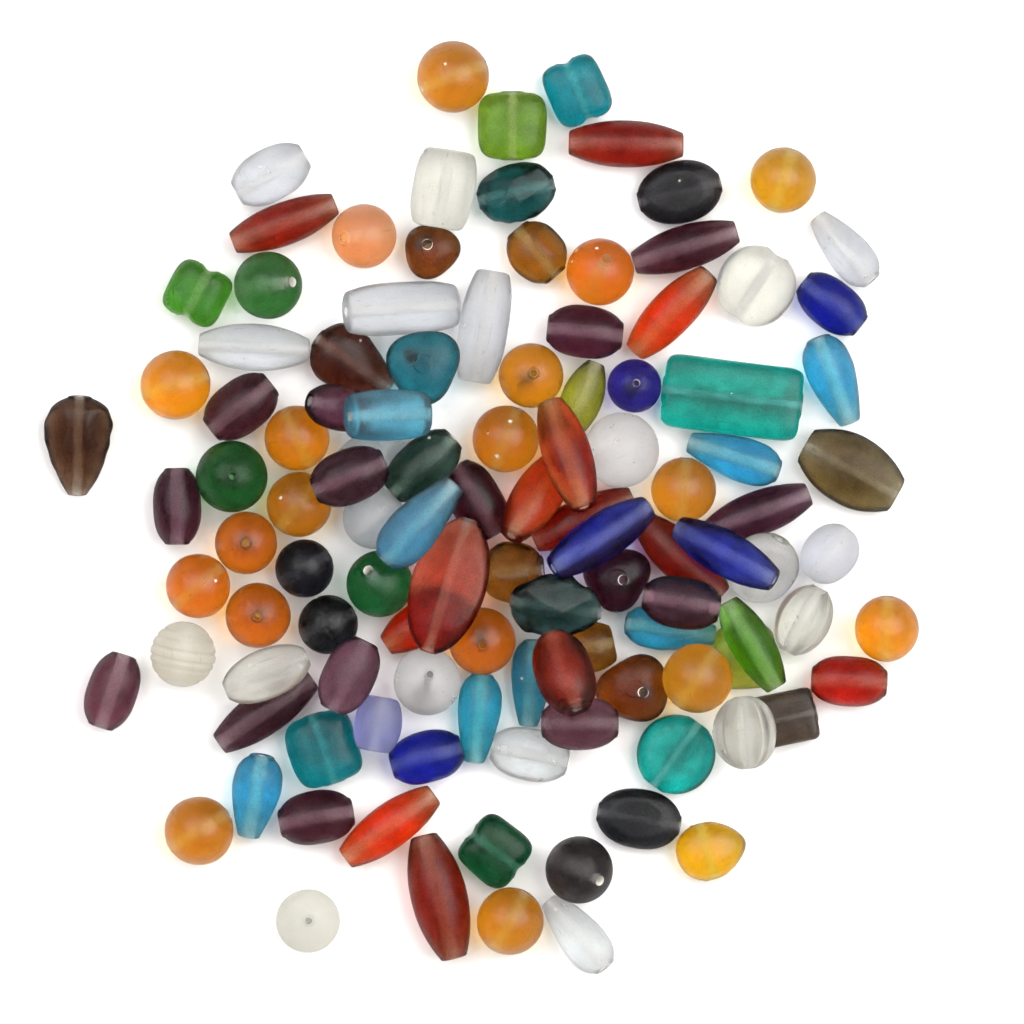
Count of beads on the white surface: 112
